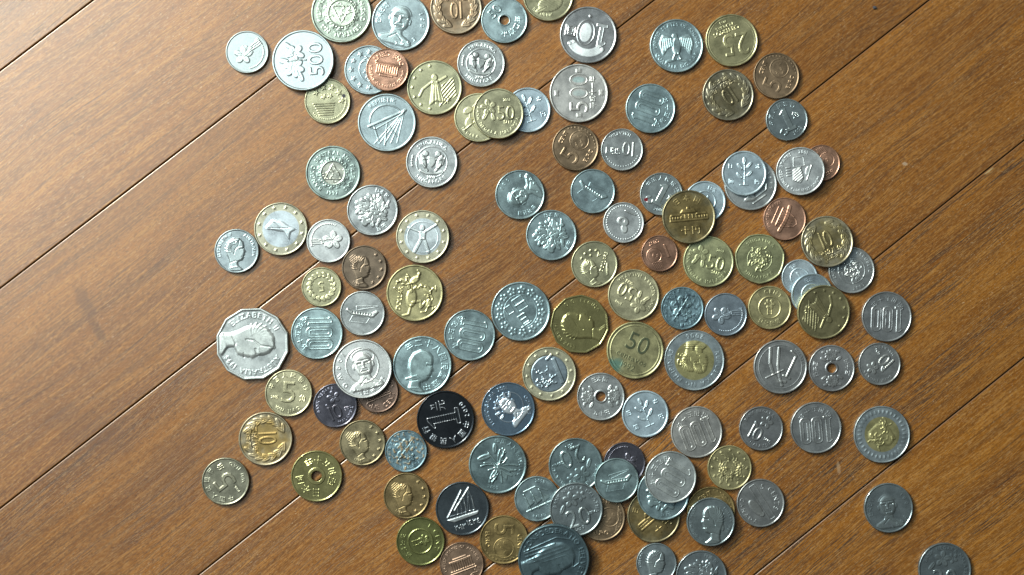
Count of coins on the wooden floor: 116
